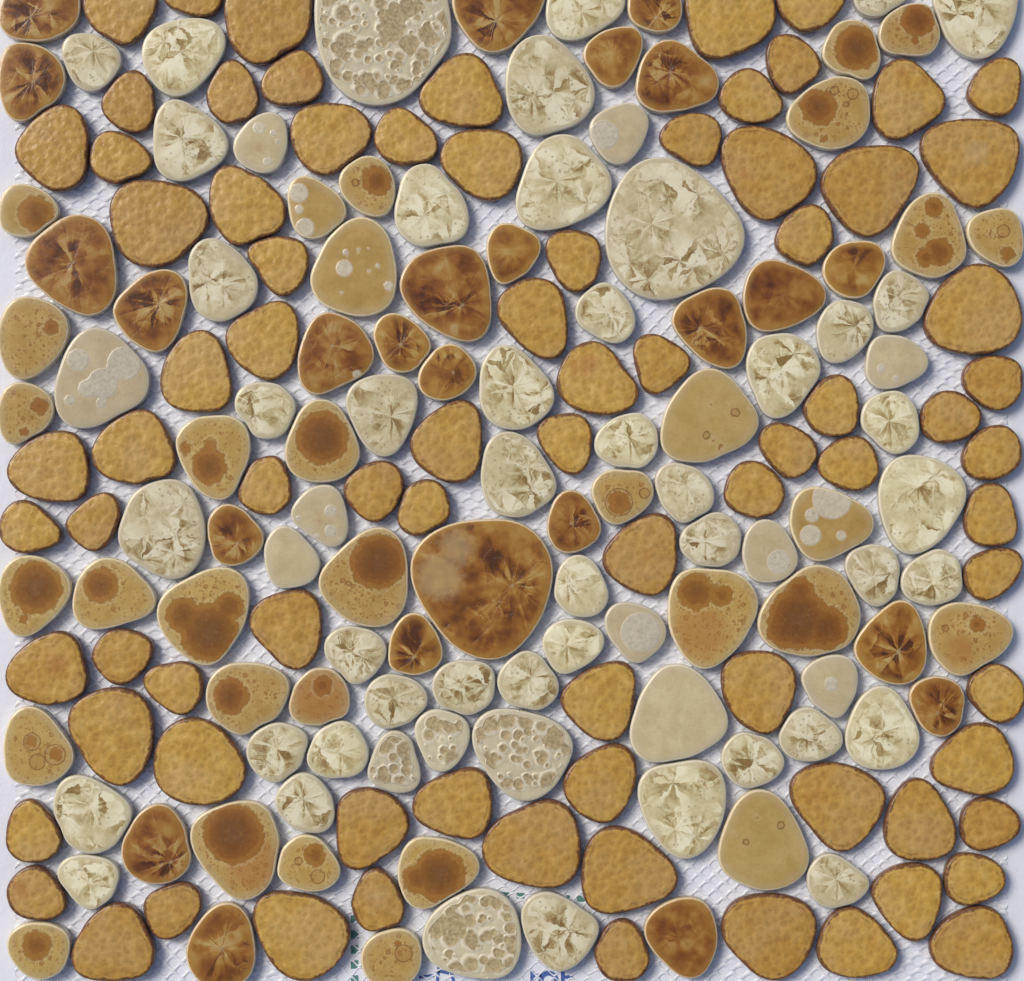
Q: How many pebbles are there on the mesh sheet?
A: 198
